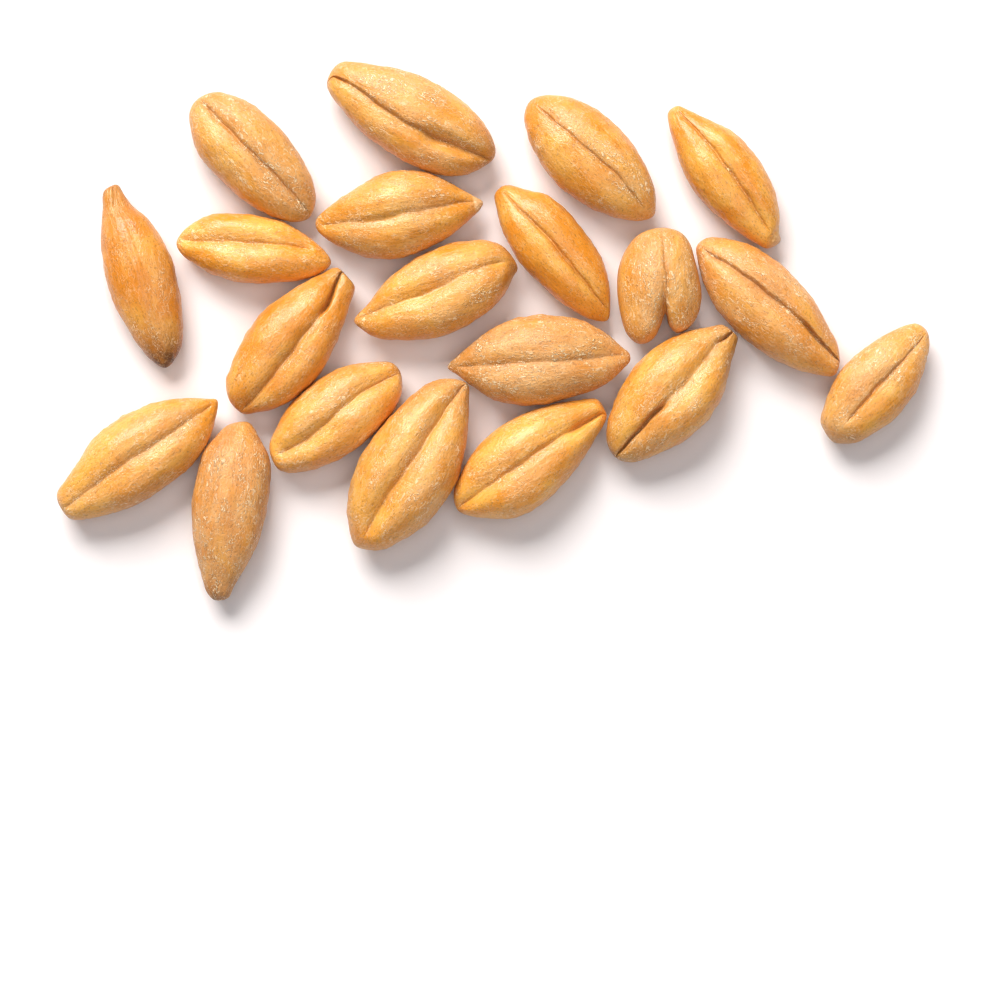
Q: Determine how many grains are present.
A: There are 20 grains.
